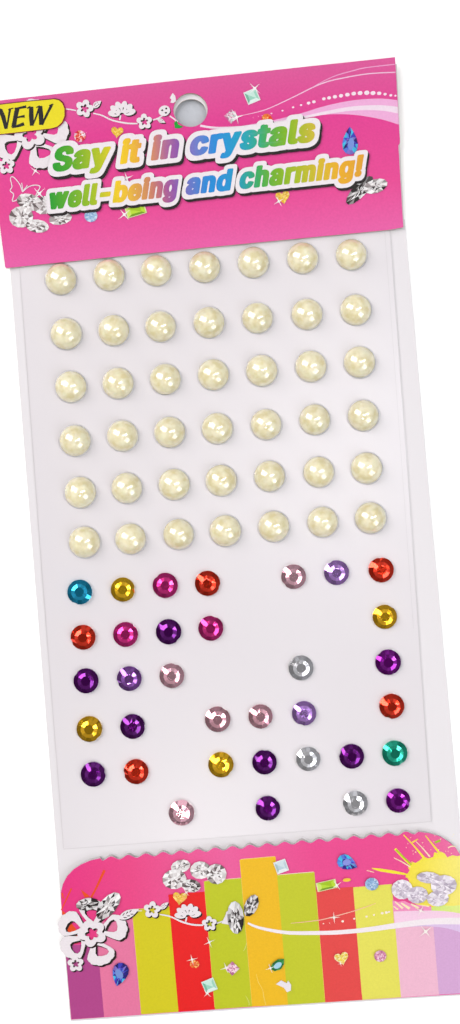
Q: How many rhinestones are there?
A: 34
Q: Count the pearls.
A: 42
